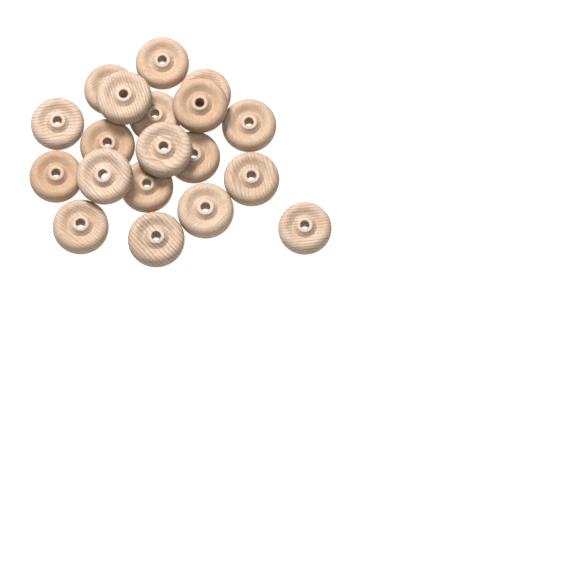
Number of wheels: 19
